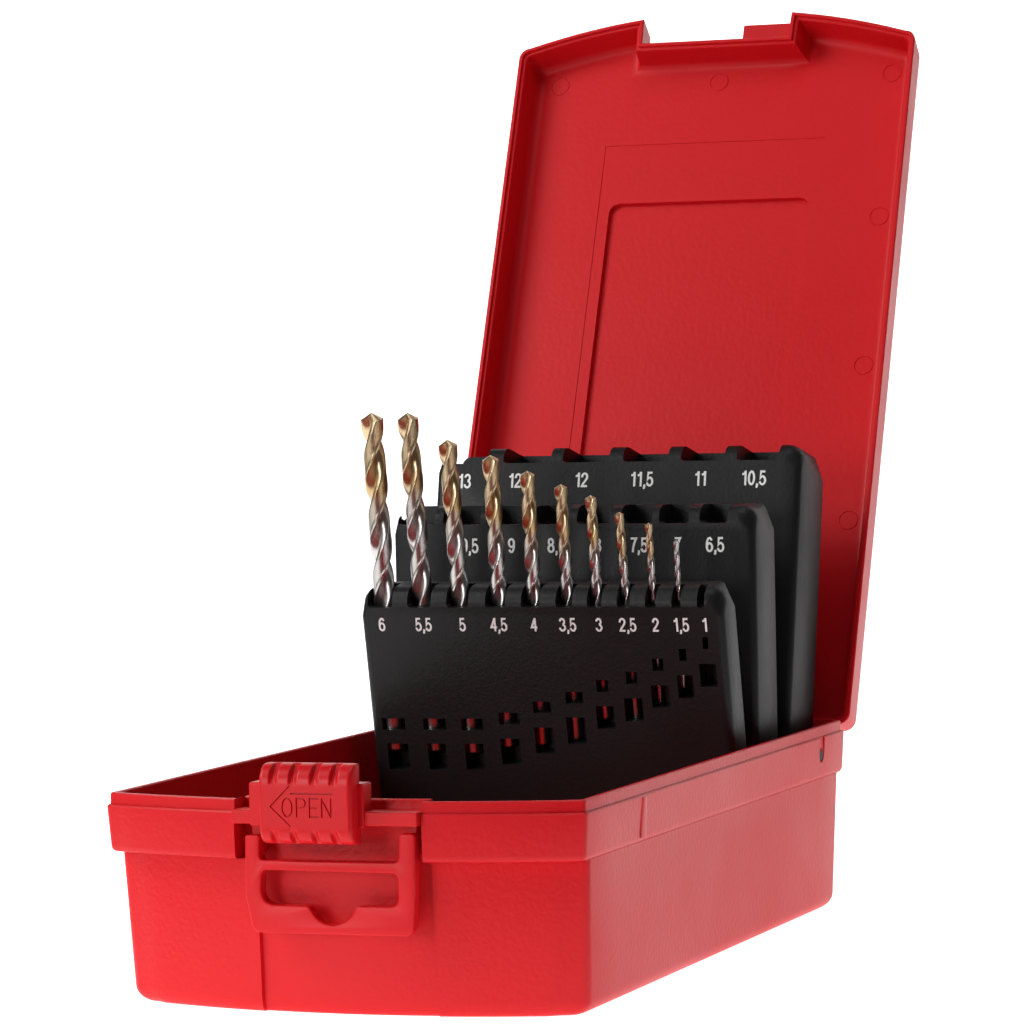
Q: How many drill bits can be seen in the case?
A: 10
